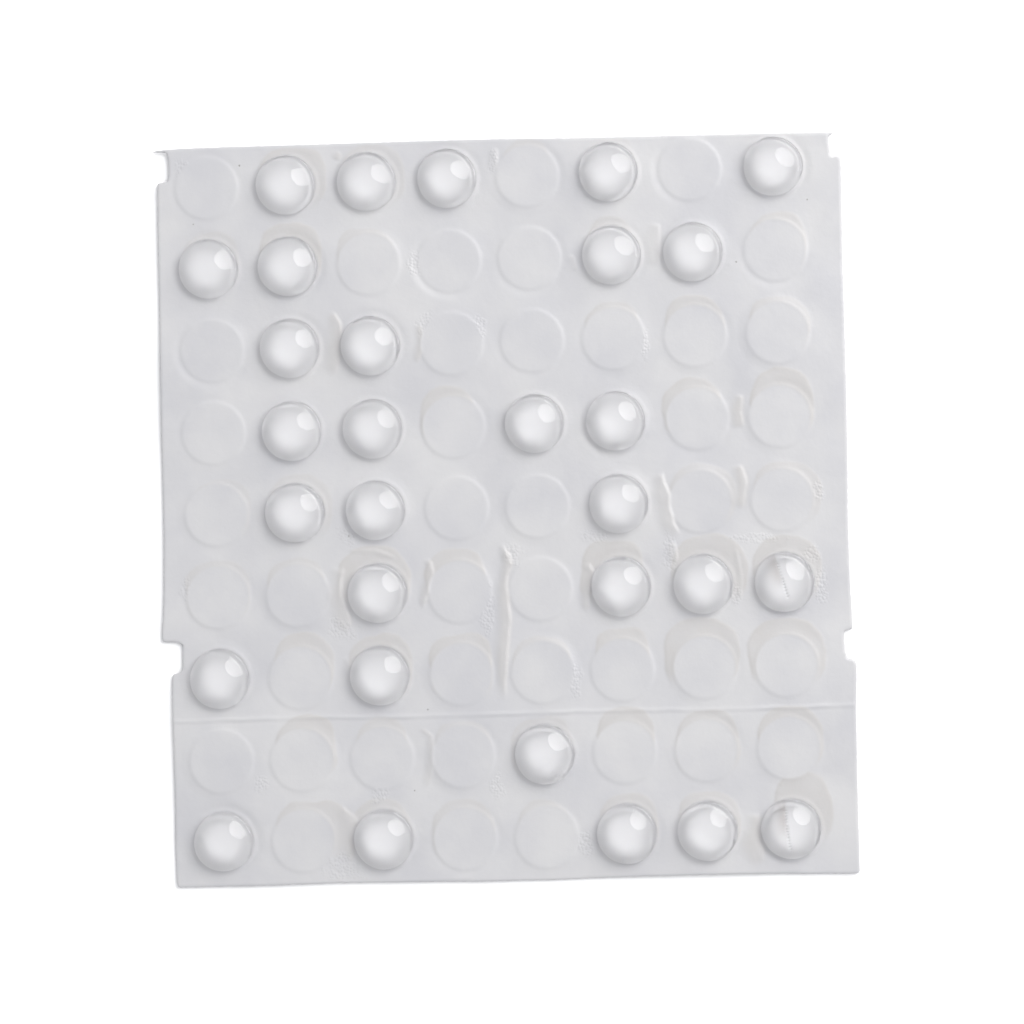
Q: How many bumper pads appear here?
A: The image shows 30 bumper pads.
